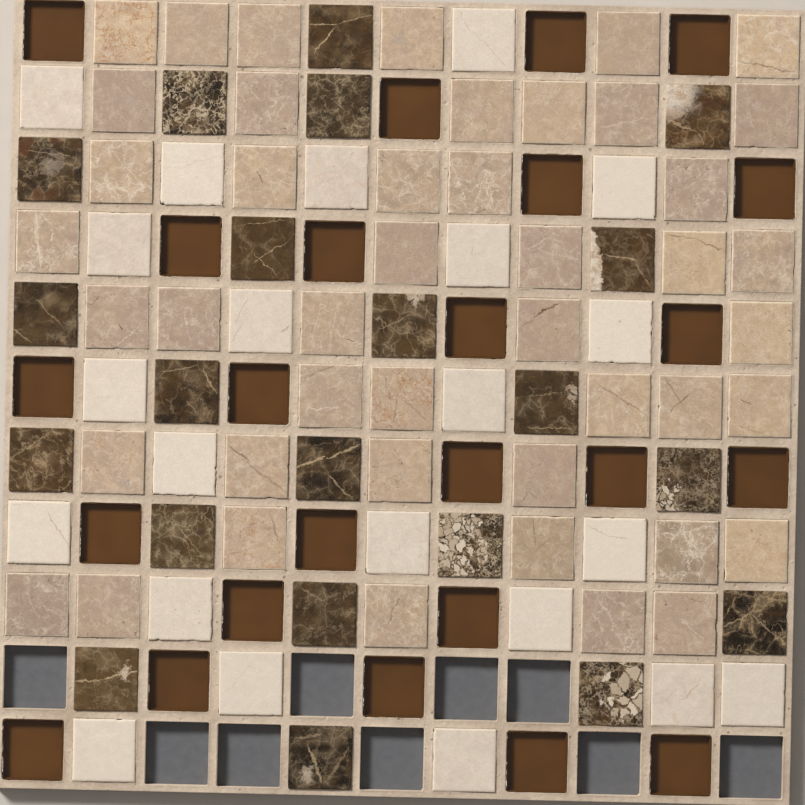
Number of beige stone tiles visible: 45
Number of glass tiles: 24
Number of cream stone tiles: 22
